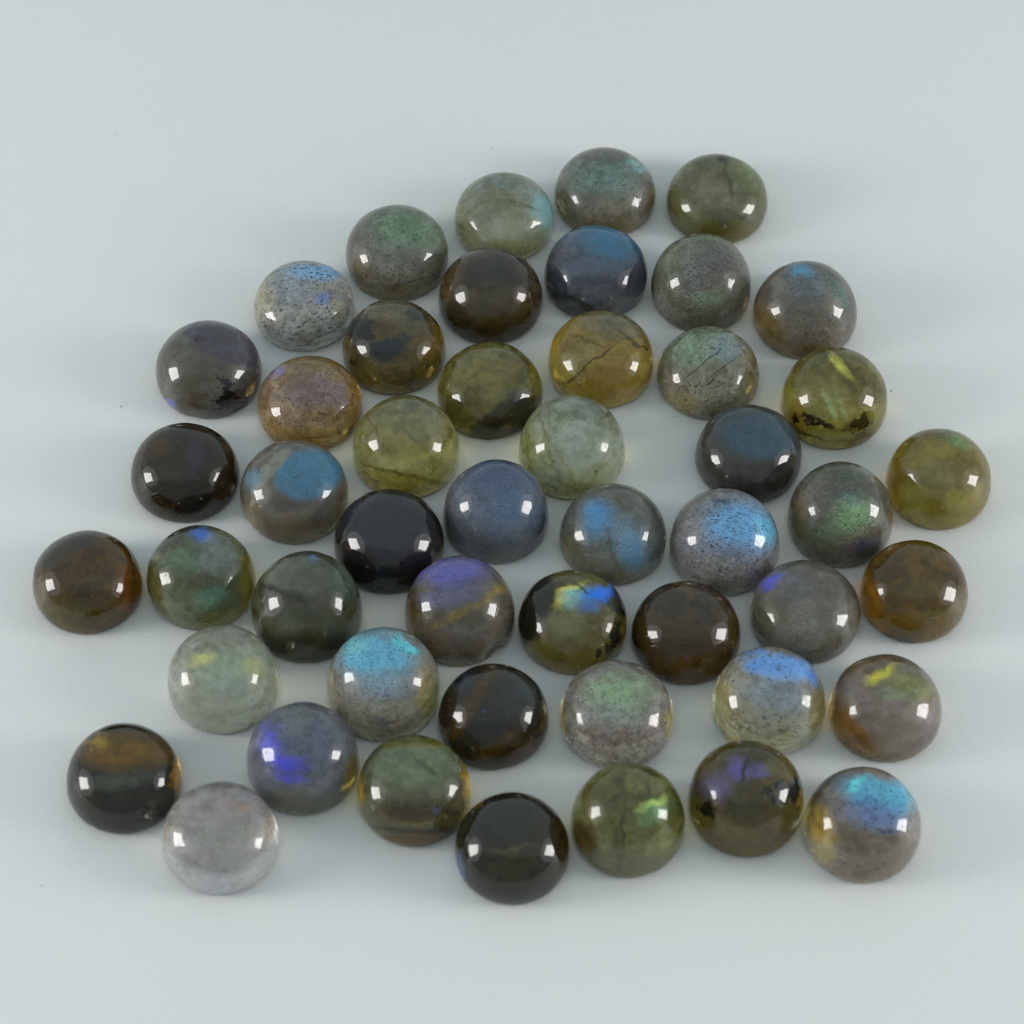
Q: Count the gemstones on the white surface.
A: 49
